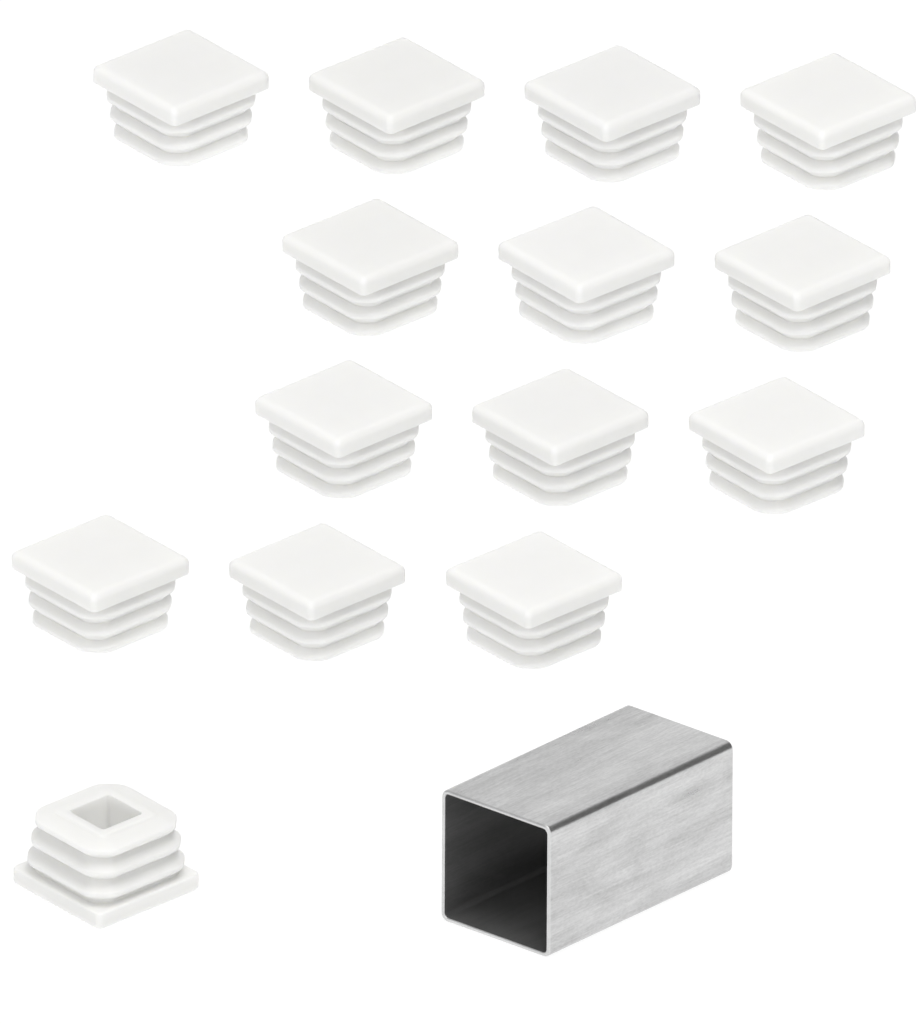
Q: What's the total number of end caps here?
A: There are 14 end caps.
